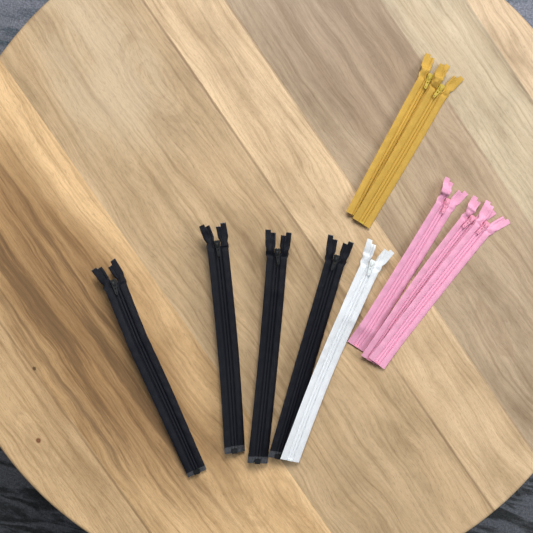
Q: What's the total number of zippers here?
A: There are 10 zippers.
